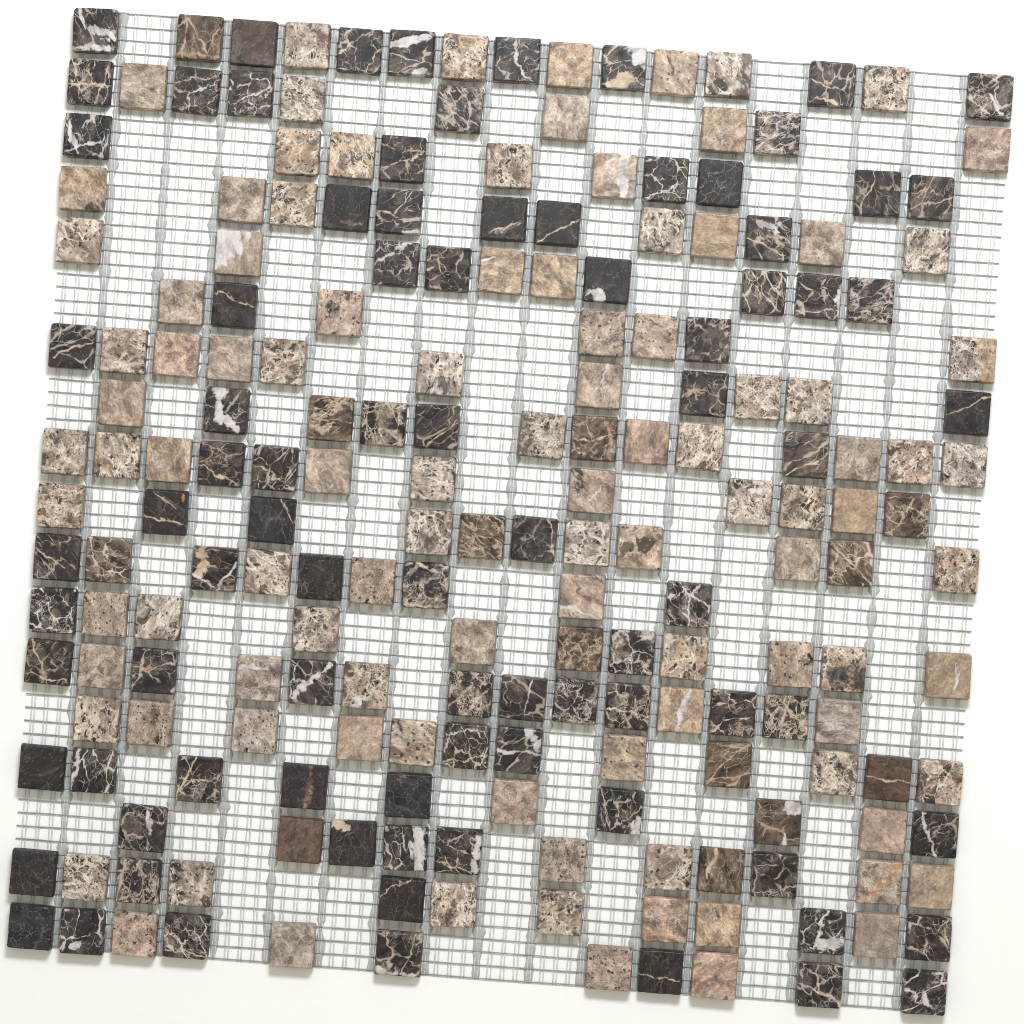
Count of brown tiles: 15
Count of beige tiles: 102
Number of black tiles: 84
